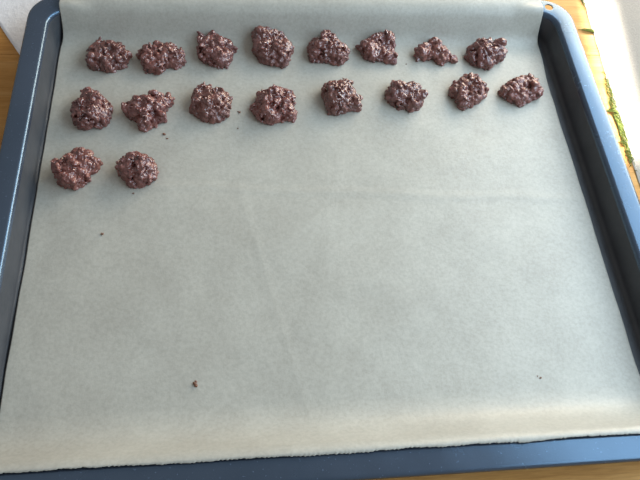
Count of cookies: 18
